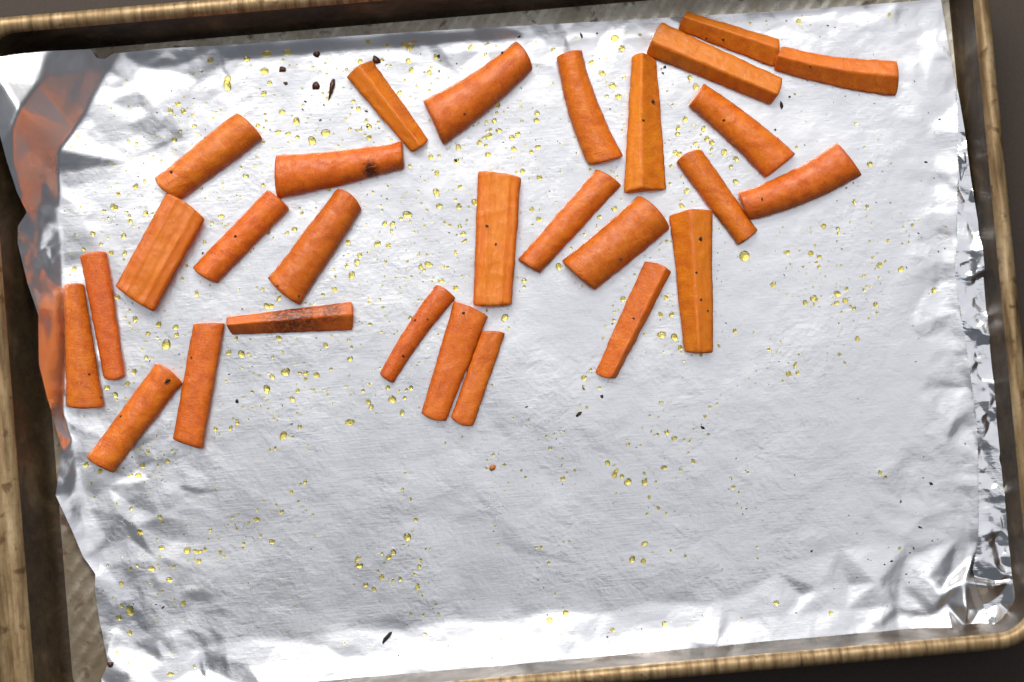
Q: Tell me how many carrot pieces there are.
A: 28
